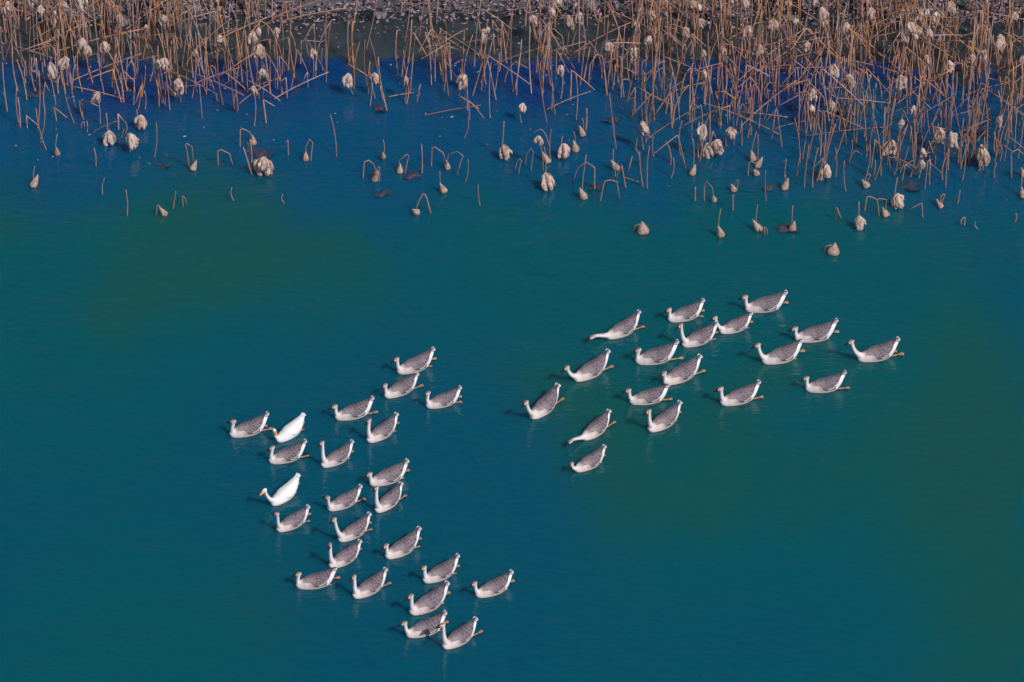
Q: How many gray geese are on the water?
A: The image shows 40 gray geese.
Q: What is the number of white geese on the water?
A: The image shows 2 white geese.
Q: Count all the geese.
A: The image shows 42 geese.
